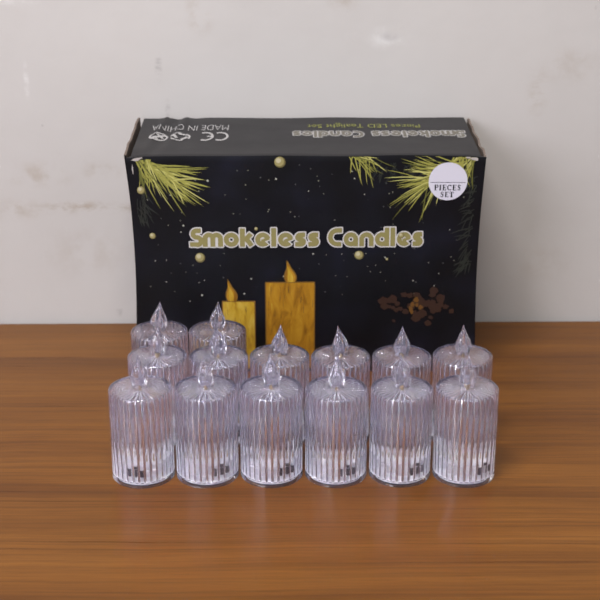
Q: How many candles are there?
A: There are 14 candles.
